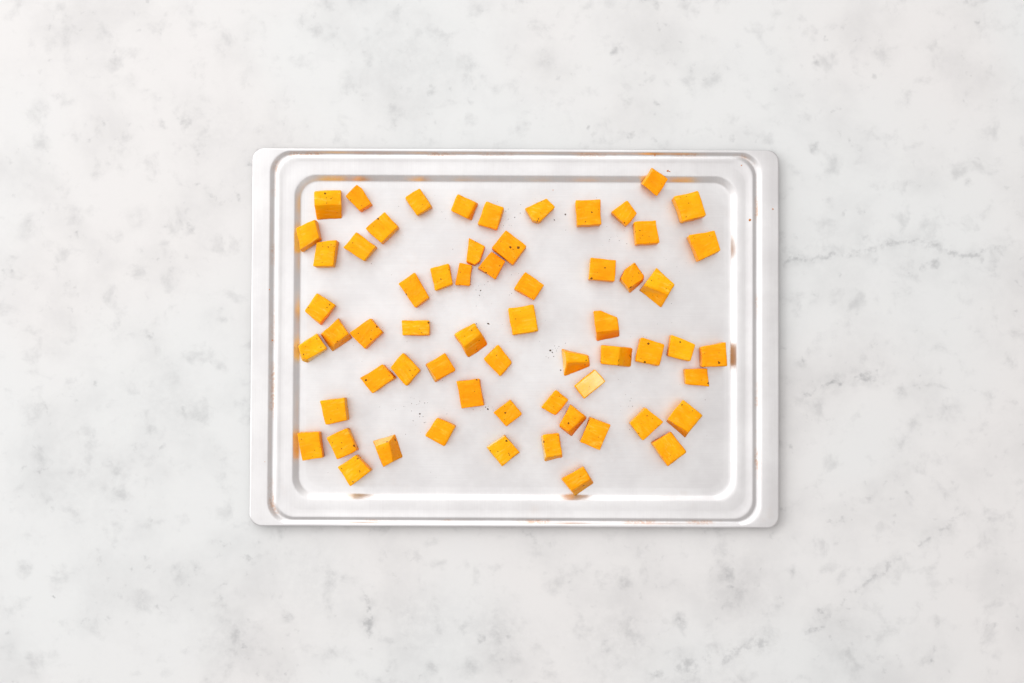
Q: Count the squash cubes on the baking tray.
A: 62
